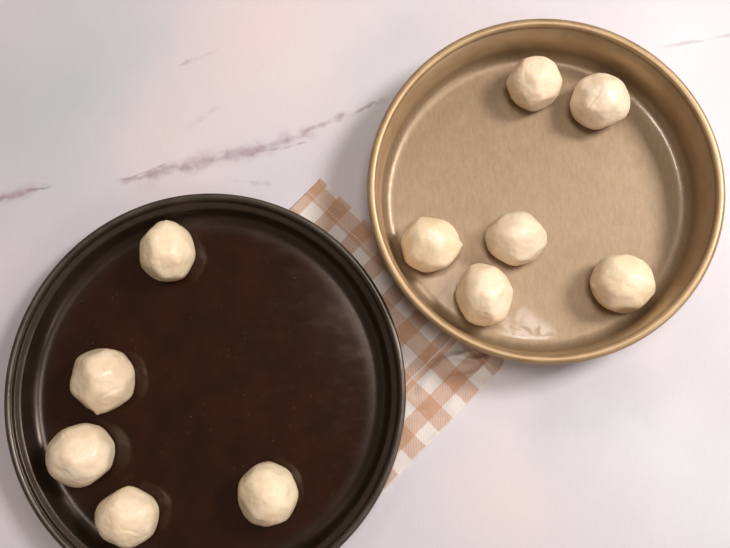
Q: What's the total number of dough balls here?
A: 11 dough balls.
